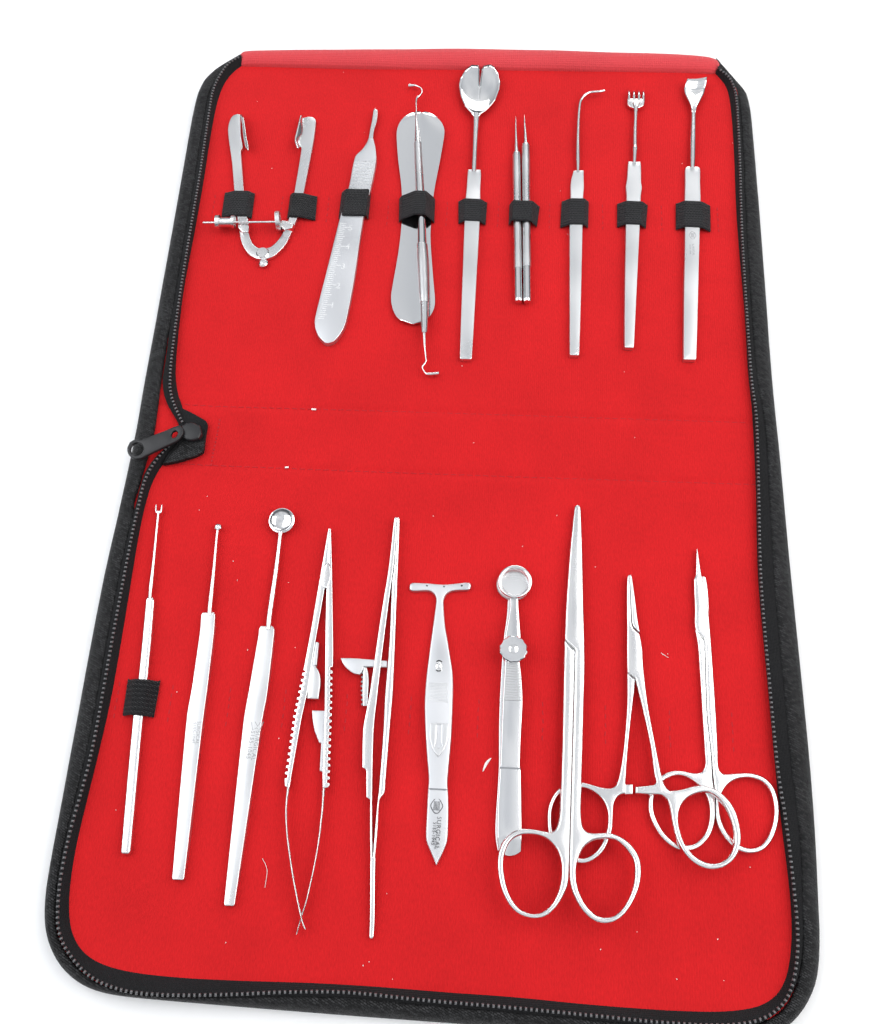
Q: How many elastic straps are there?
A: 10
